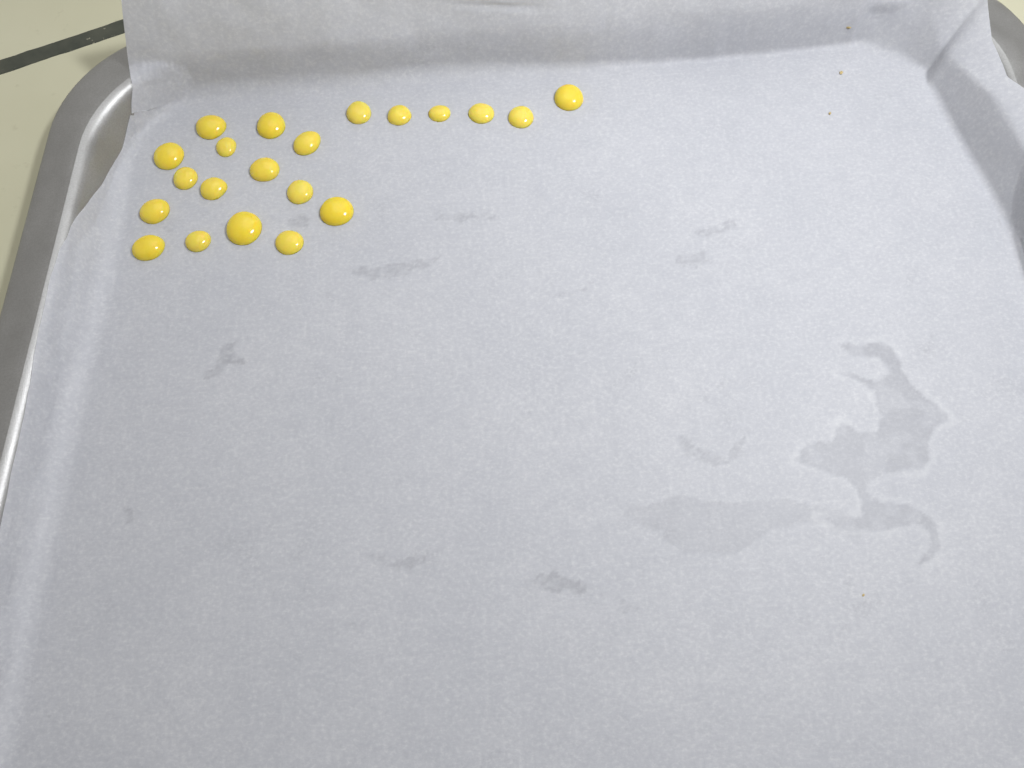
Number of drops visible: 21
